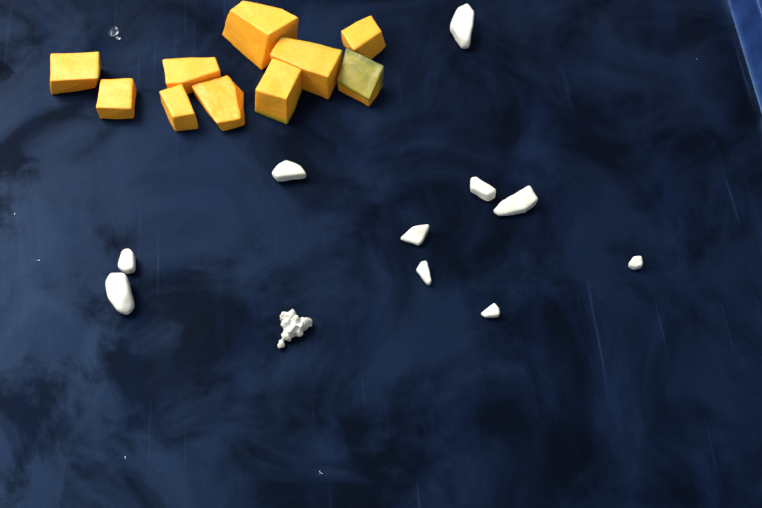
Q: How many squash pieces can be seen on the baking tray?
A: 10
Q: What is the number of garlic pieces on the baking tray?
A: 11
